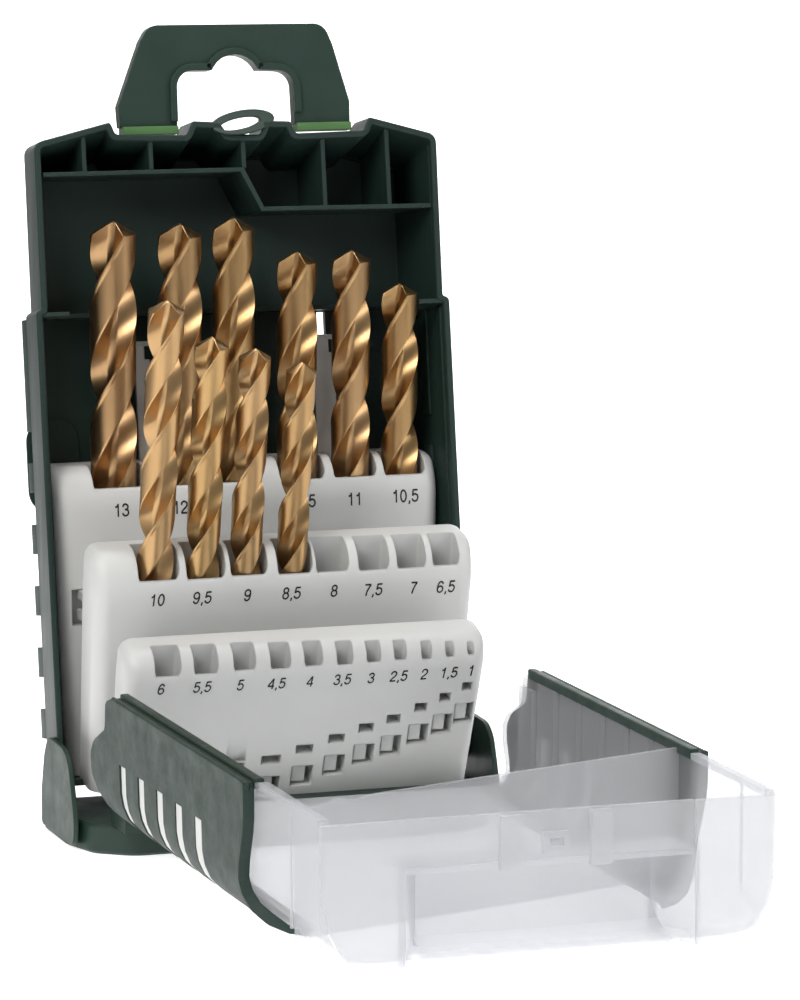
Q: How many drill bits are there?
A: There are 10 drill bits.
